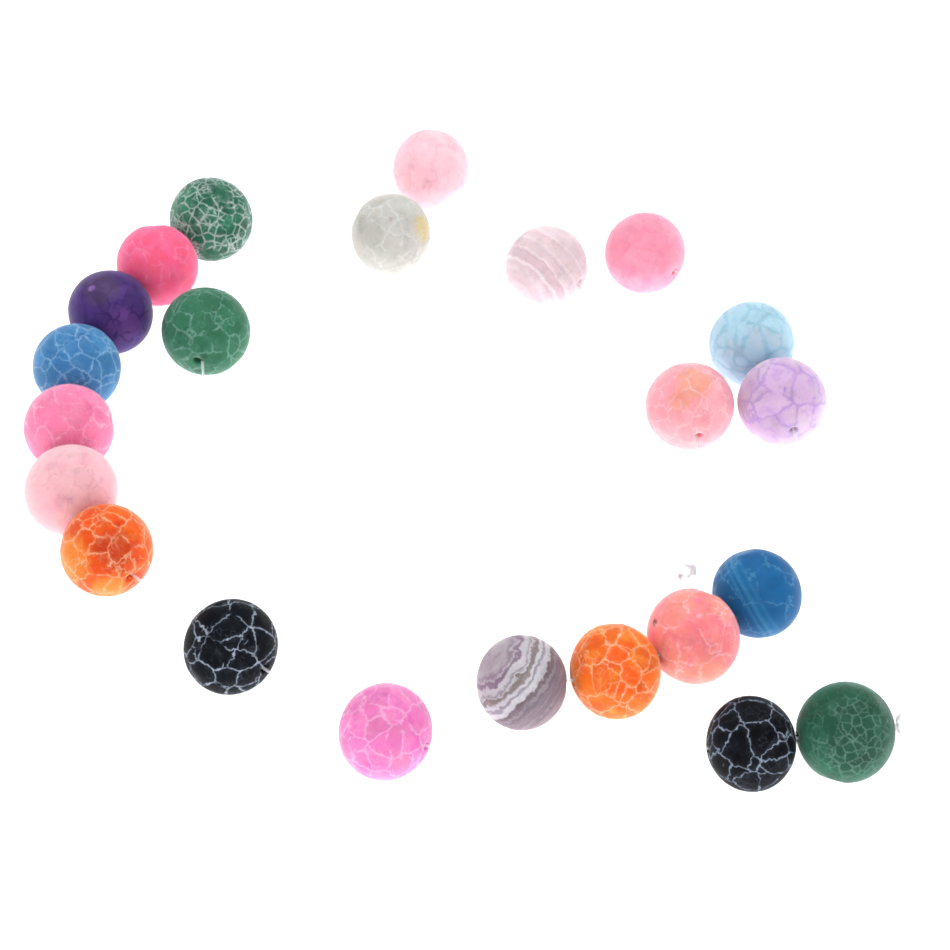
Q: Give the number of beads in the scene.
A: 23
